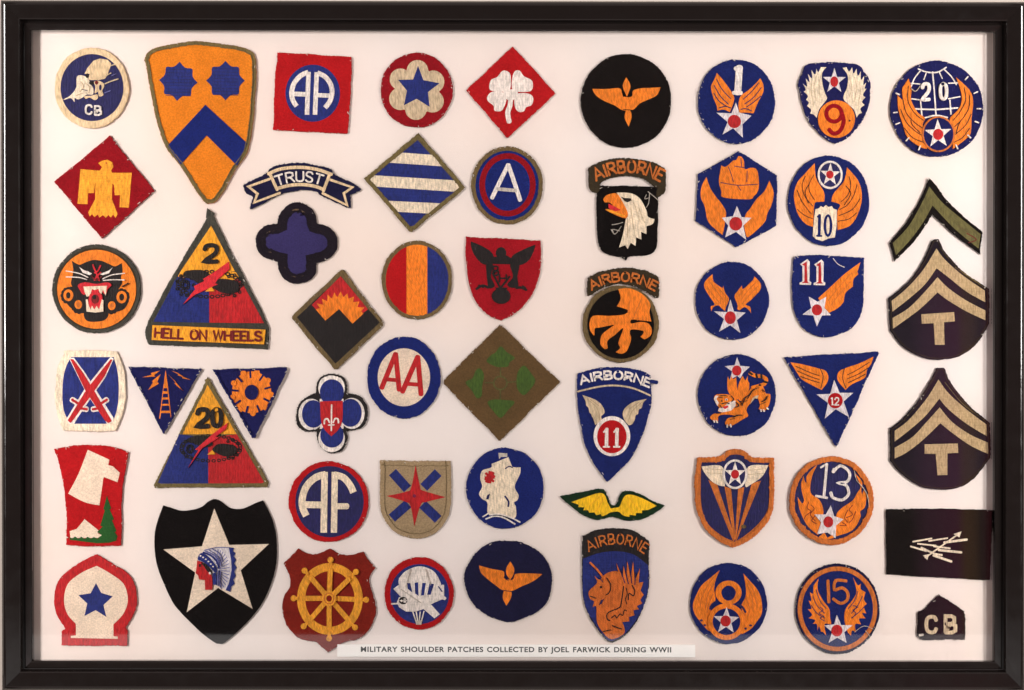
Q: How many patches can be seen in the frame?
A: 55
